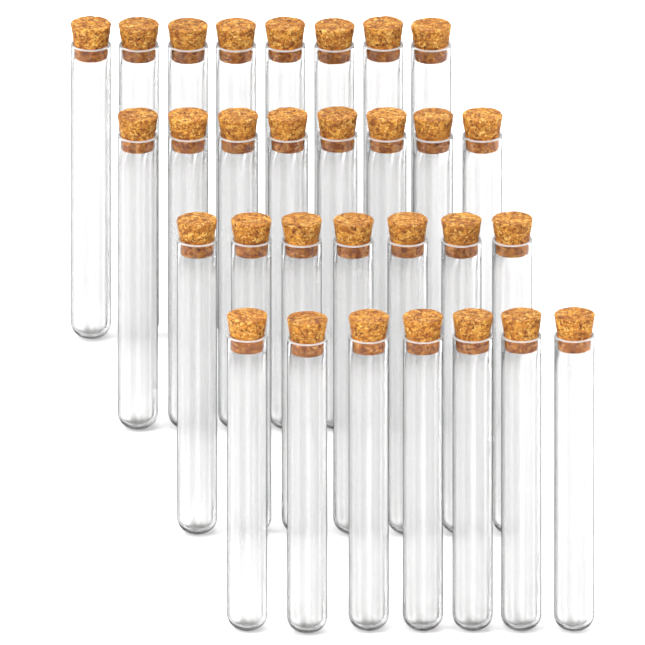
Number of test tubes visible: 30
